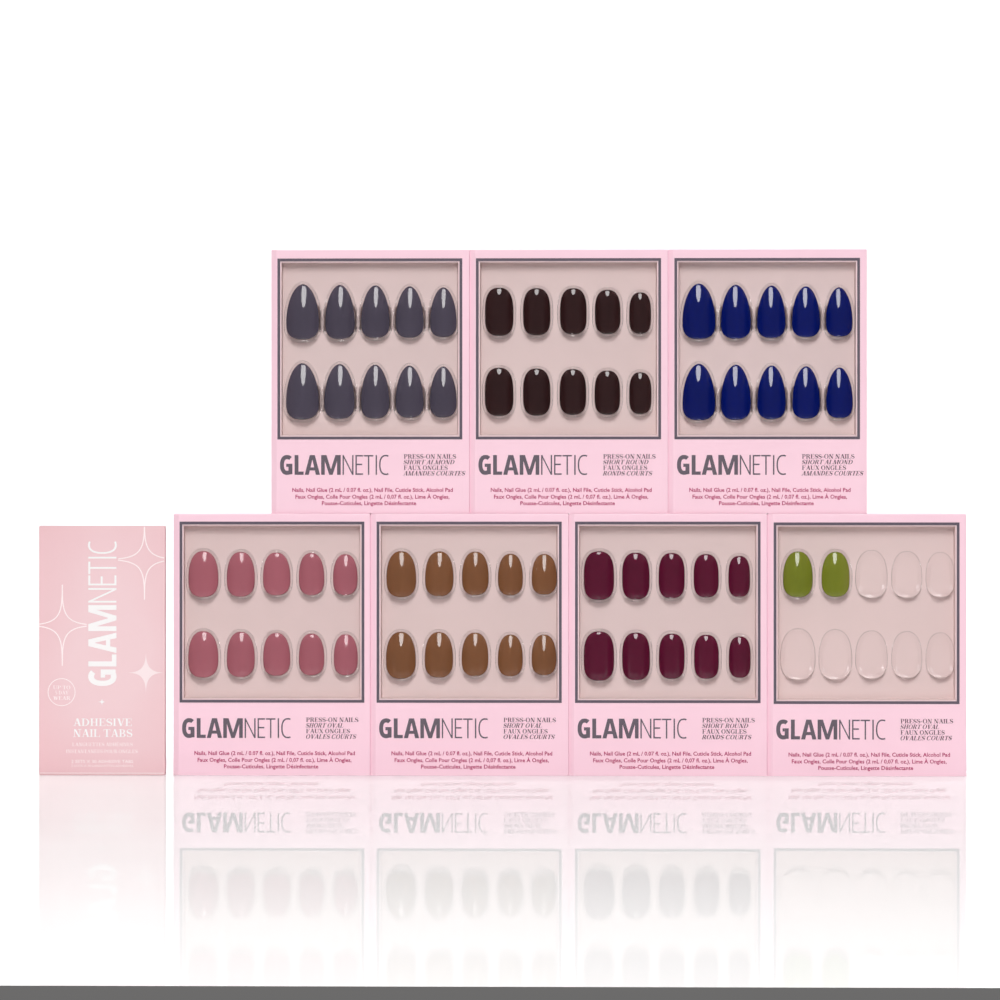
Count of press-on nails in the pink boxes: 62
